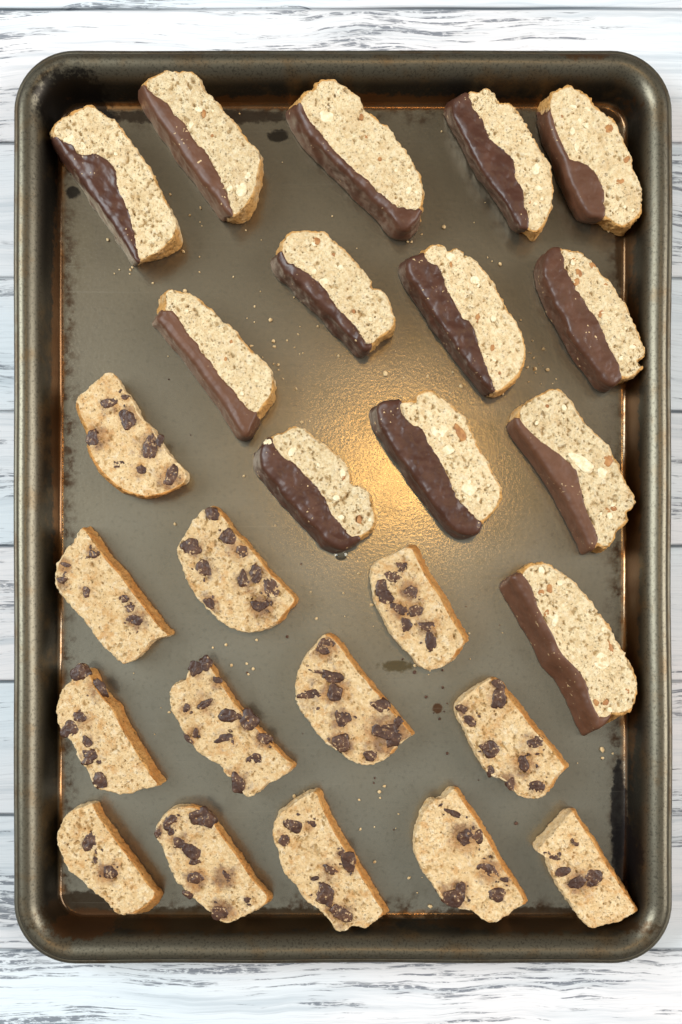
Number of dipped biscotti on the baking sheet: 13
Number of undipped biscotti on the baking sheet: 13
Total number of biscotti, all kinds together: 26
